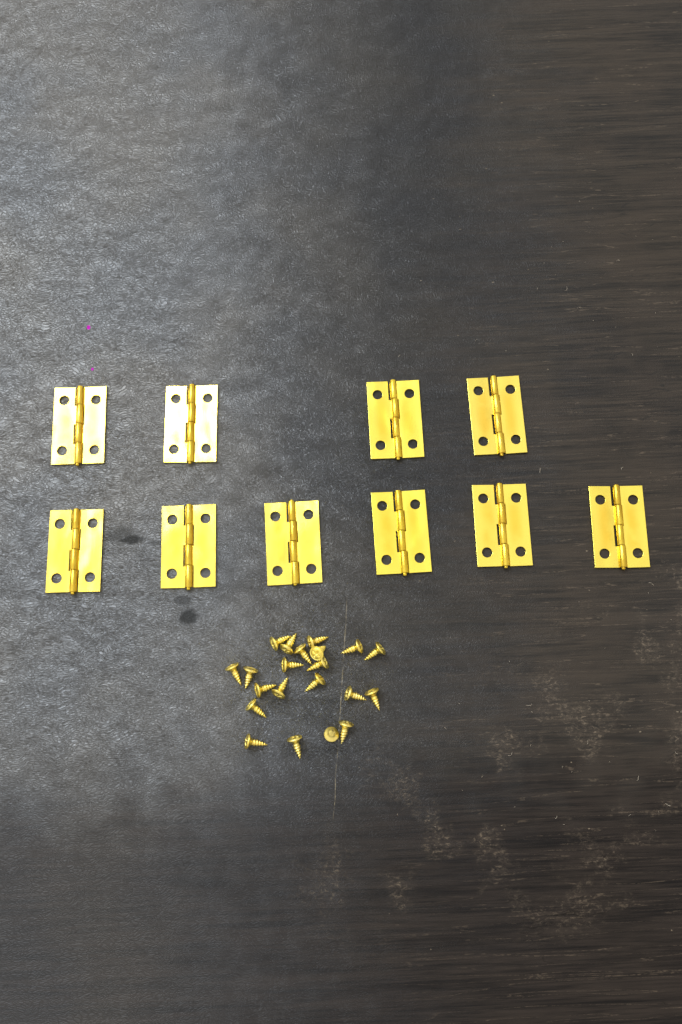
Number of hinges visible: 10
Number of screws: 21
